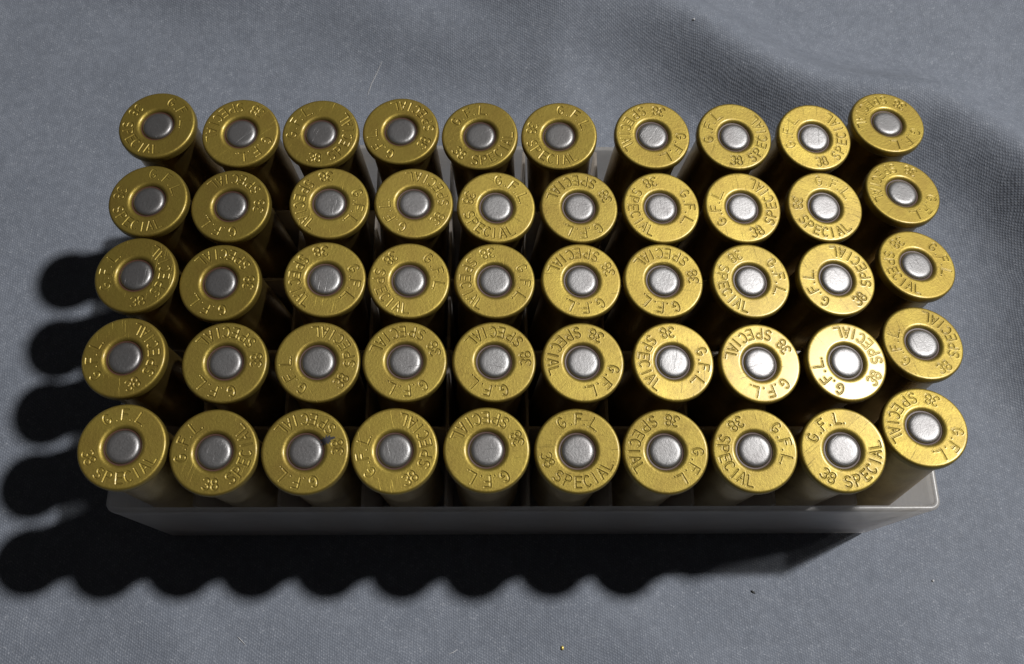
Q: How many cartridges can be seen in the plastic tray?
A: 50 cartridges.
